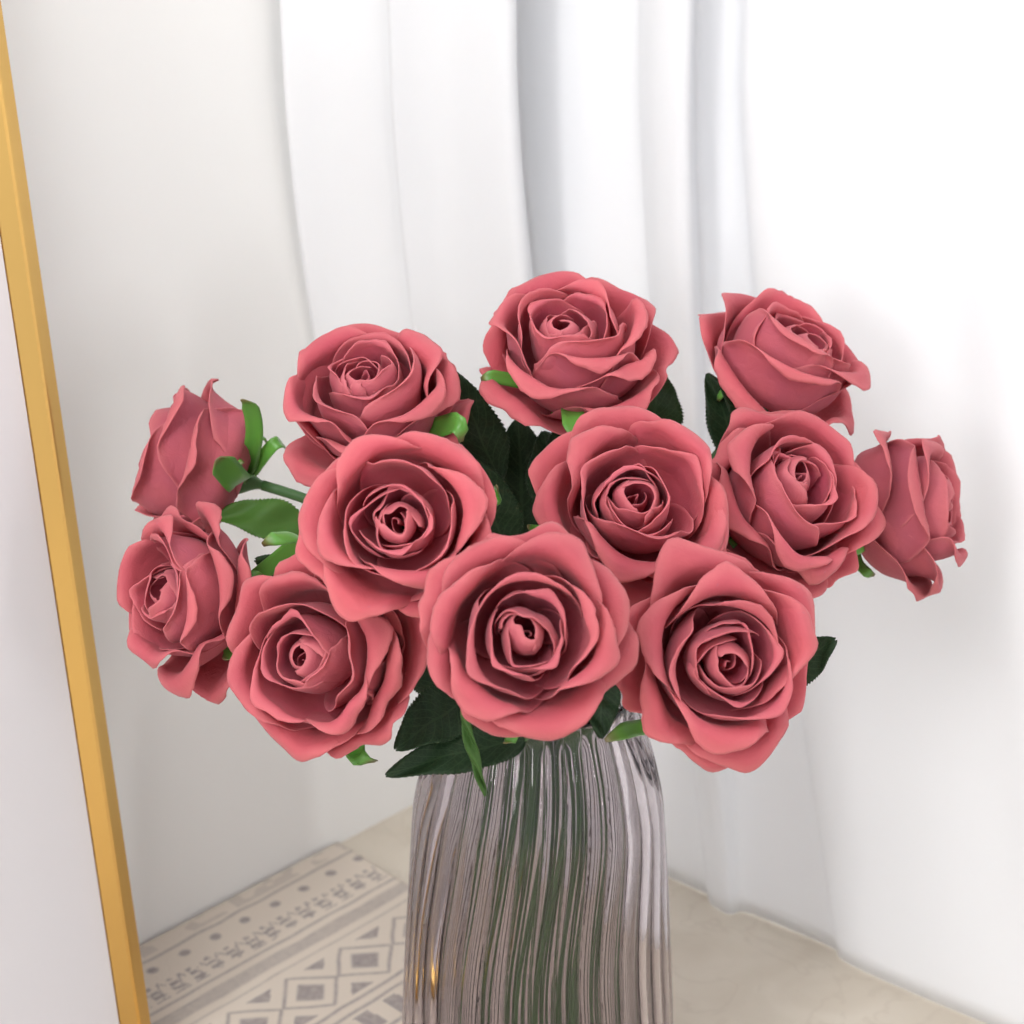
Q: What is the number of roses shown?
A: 12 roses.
